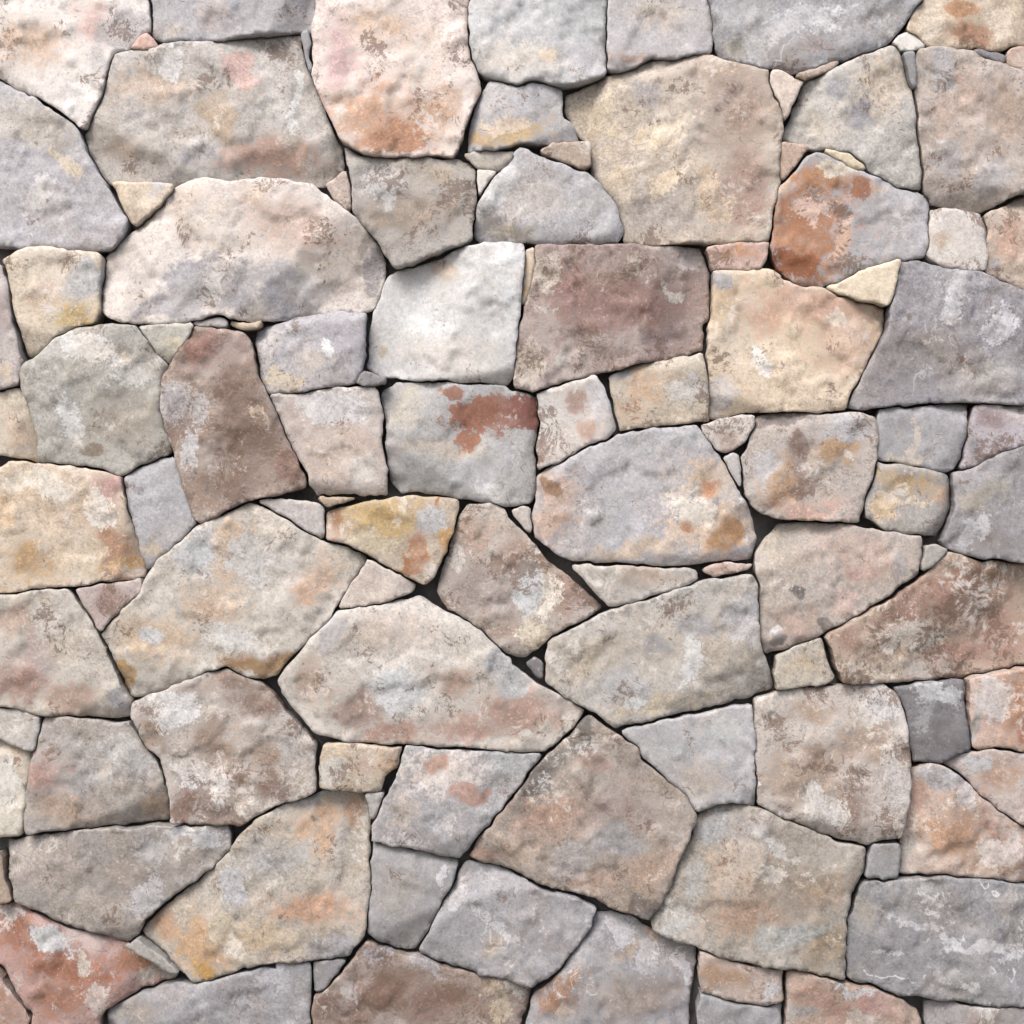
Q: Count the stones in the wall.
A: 116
